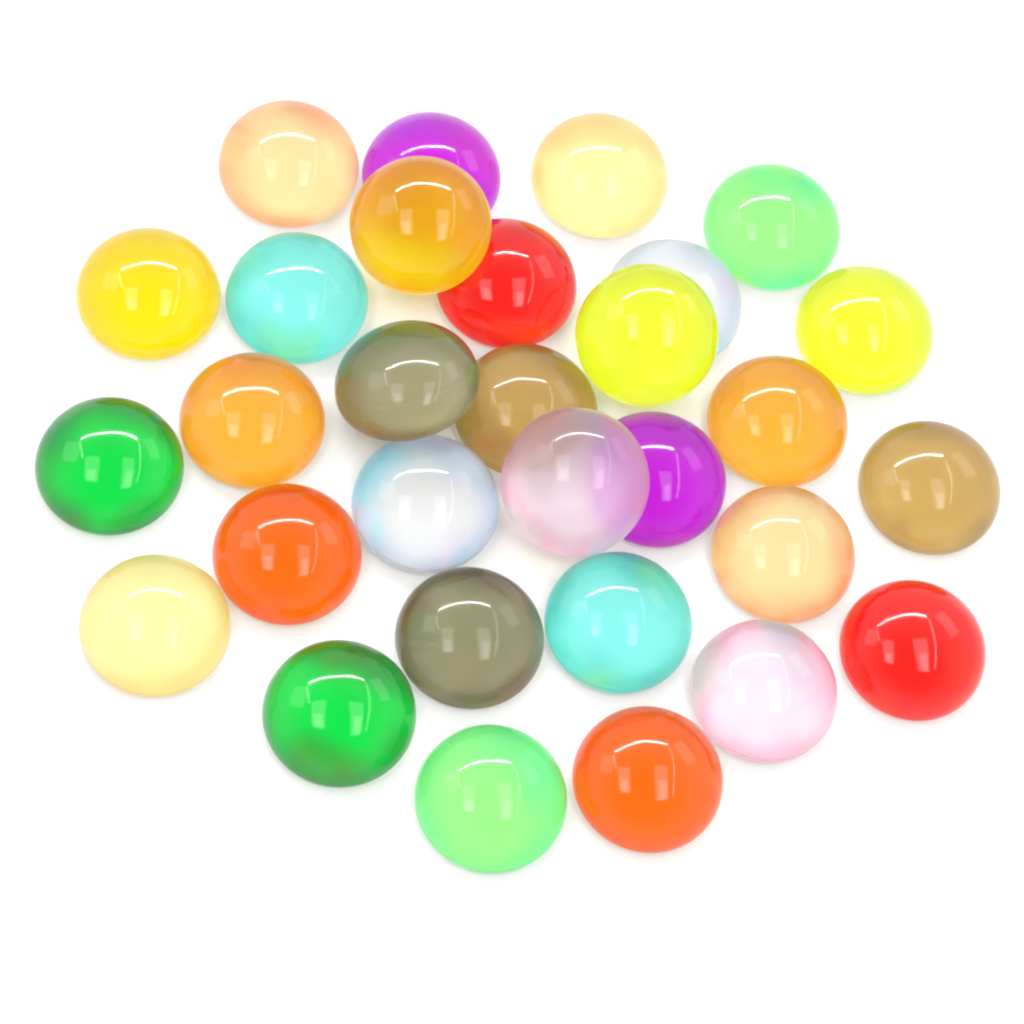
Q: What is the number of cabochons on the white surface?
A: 30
